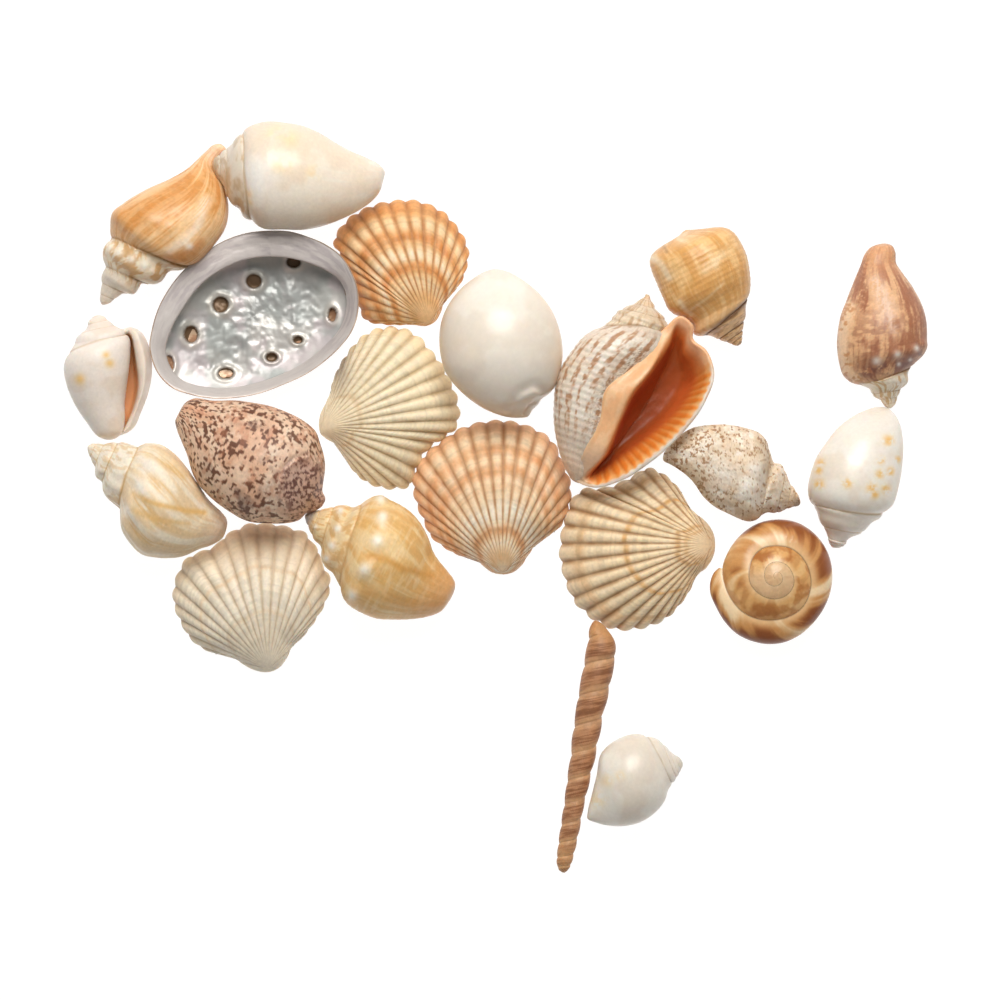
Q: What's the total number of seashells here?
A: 21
